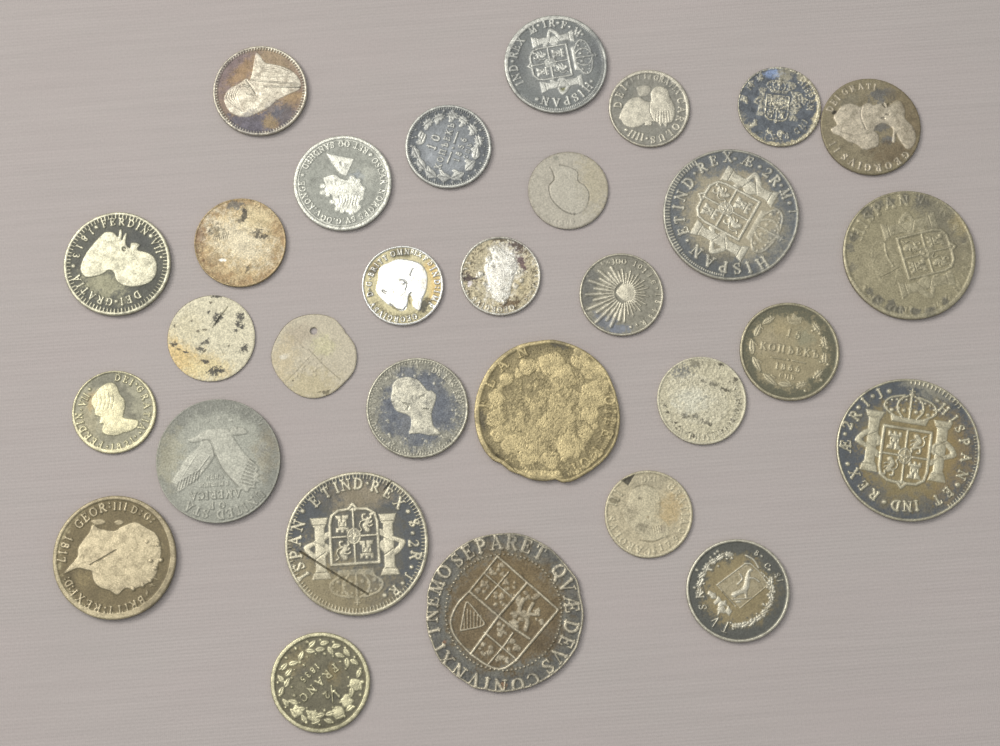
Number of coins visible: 30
